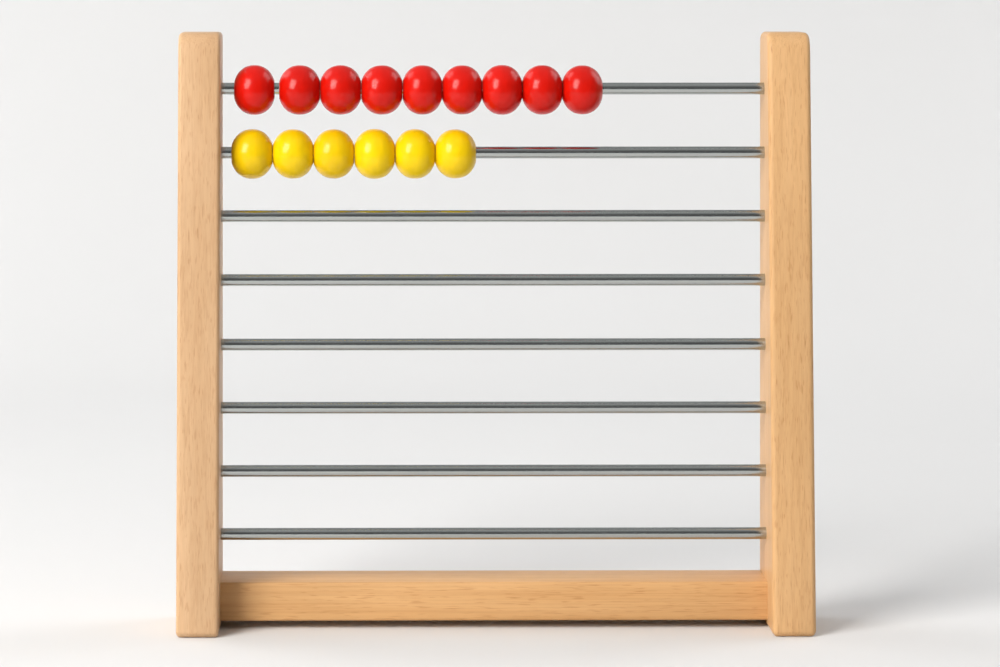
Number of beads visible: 15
